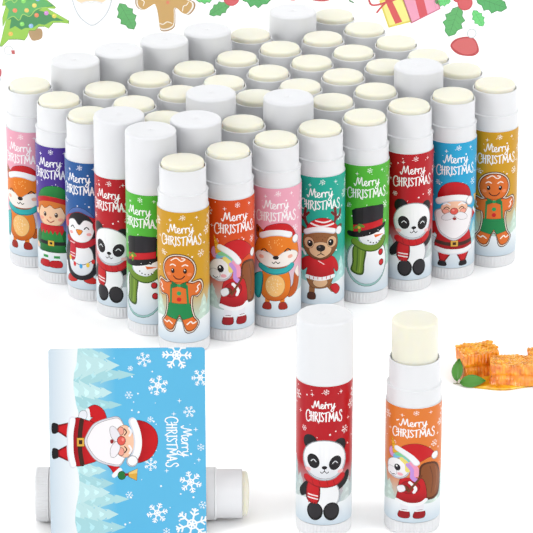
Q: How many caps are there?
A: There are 12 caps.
